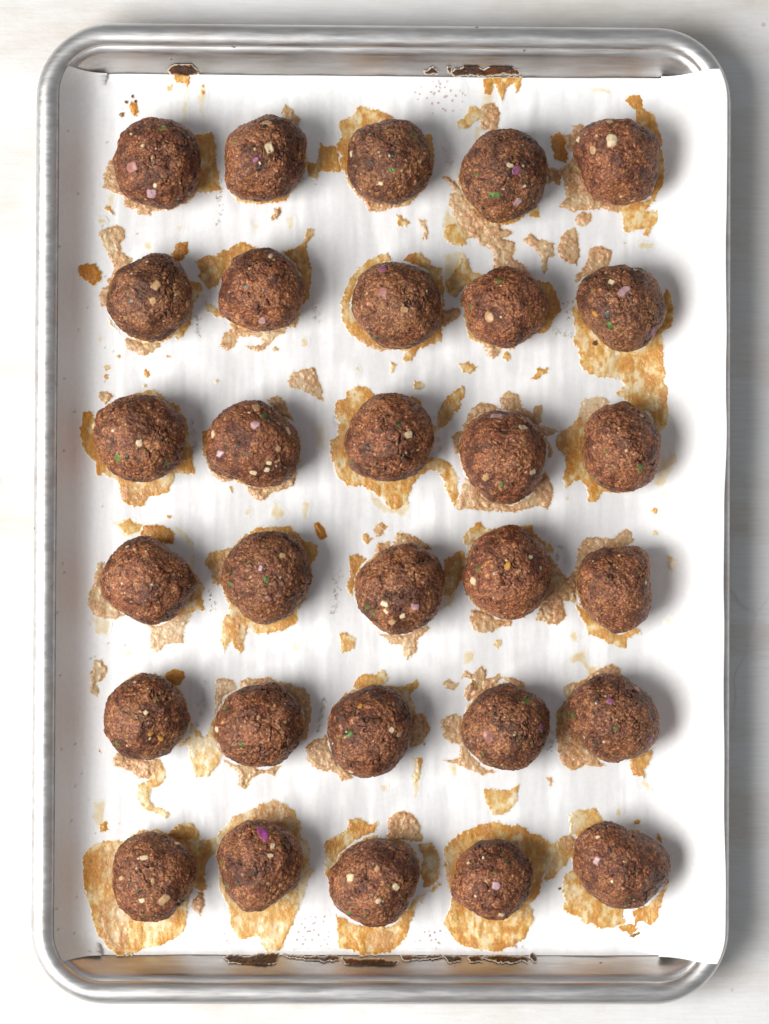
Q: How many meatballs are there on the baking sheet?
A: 30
